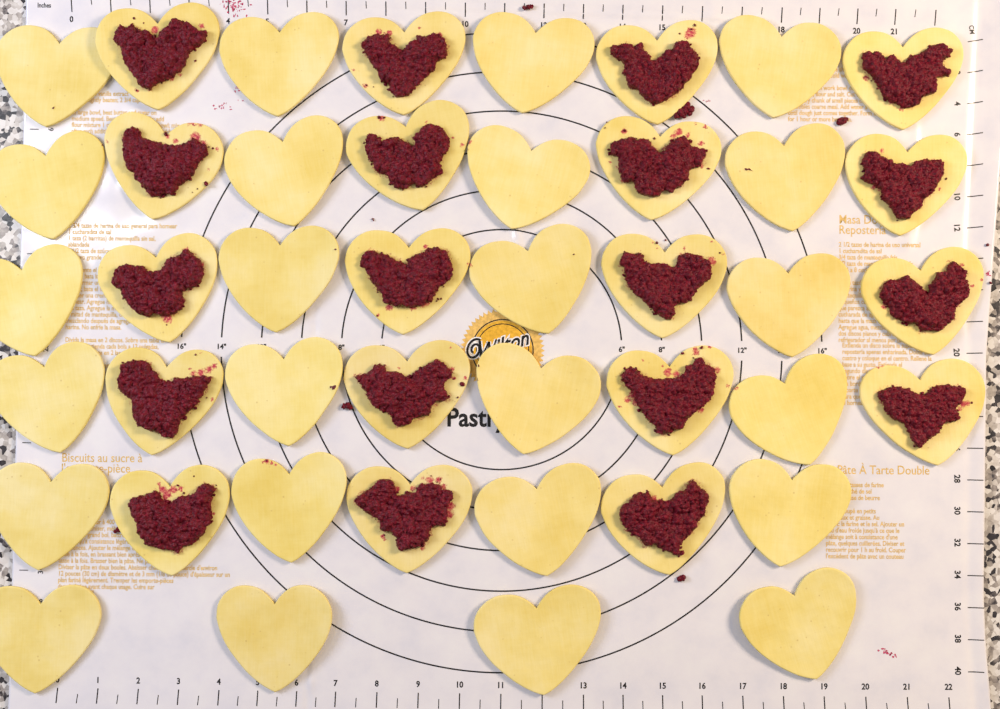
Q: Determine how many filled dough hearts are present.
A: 19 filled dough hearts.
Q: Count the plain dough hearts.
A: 24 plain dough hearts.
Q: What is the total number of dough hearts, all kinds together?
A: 43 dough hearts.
